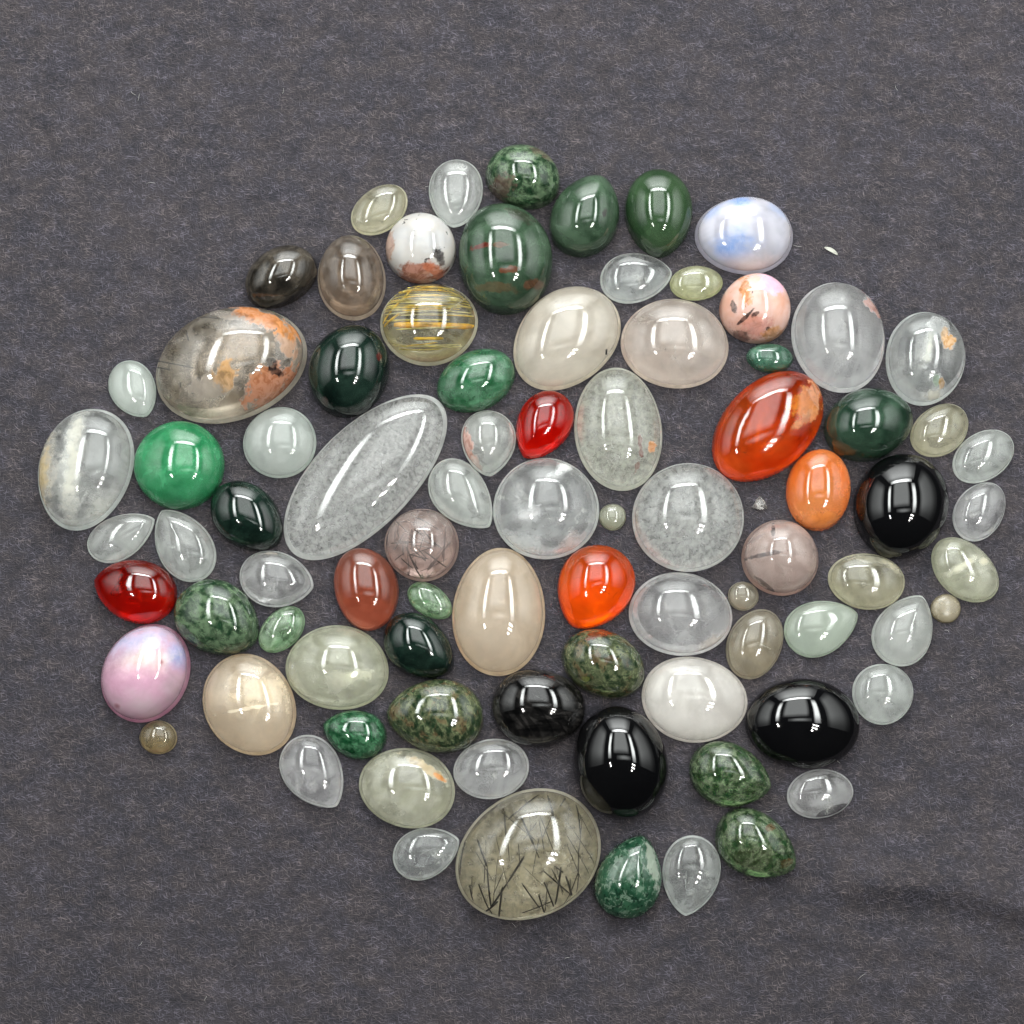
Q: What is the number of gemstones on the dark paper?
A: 85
